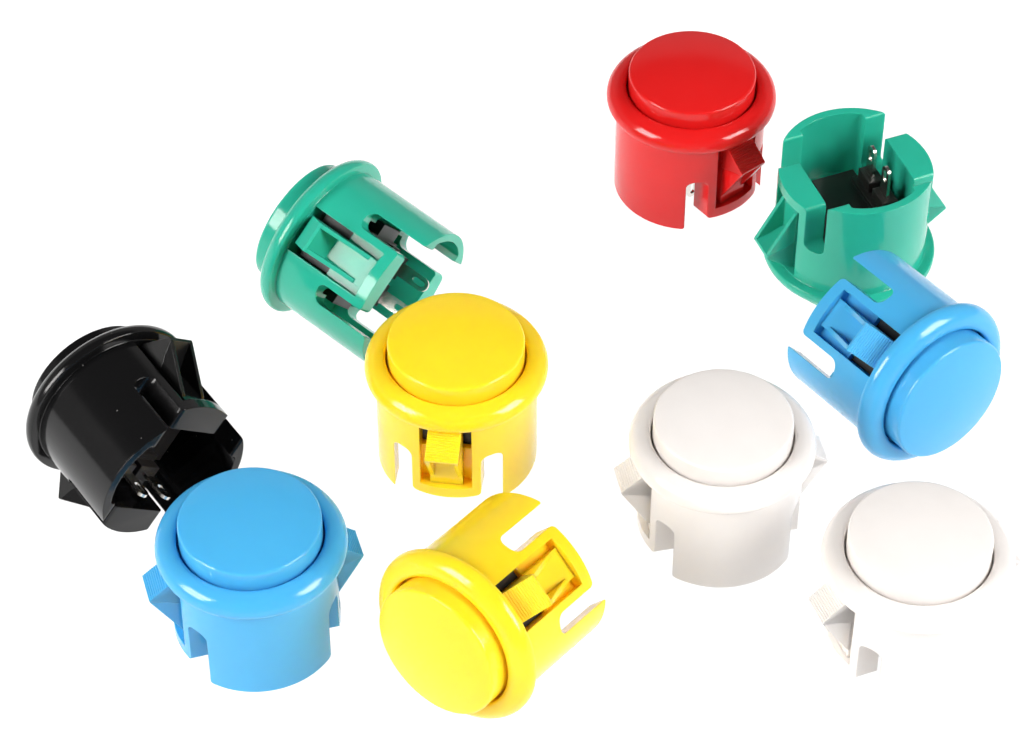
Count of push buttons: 10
